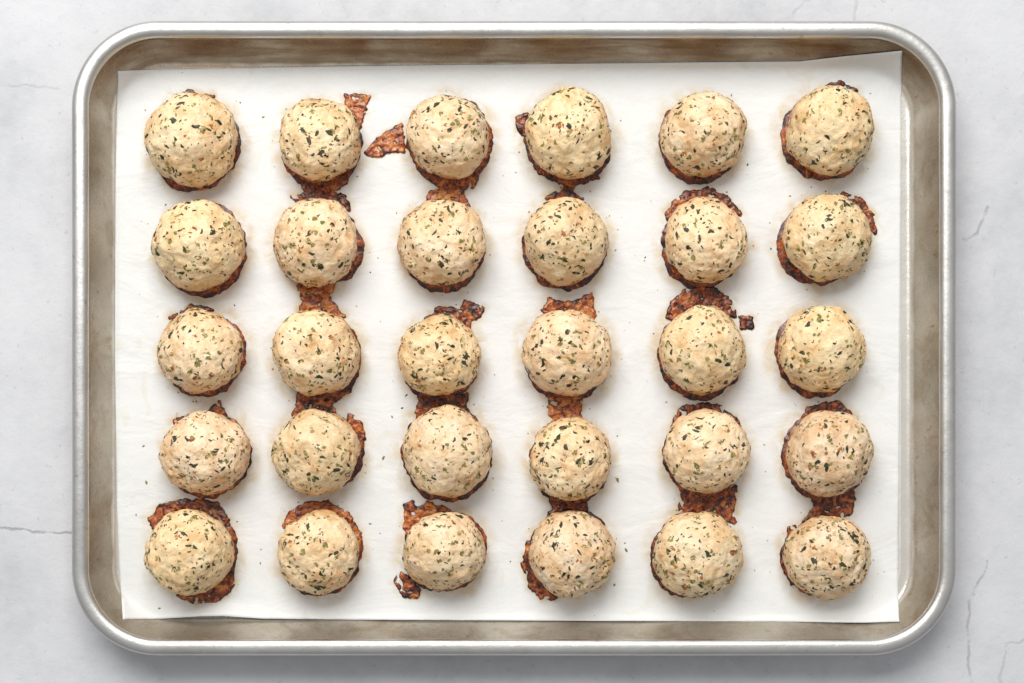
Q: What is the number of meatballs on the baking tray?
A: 30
